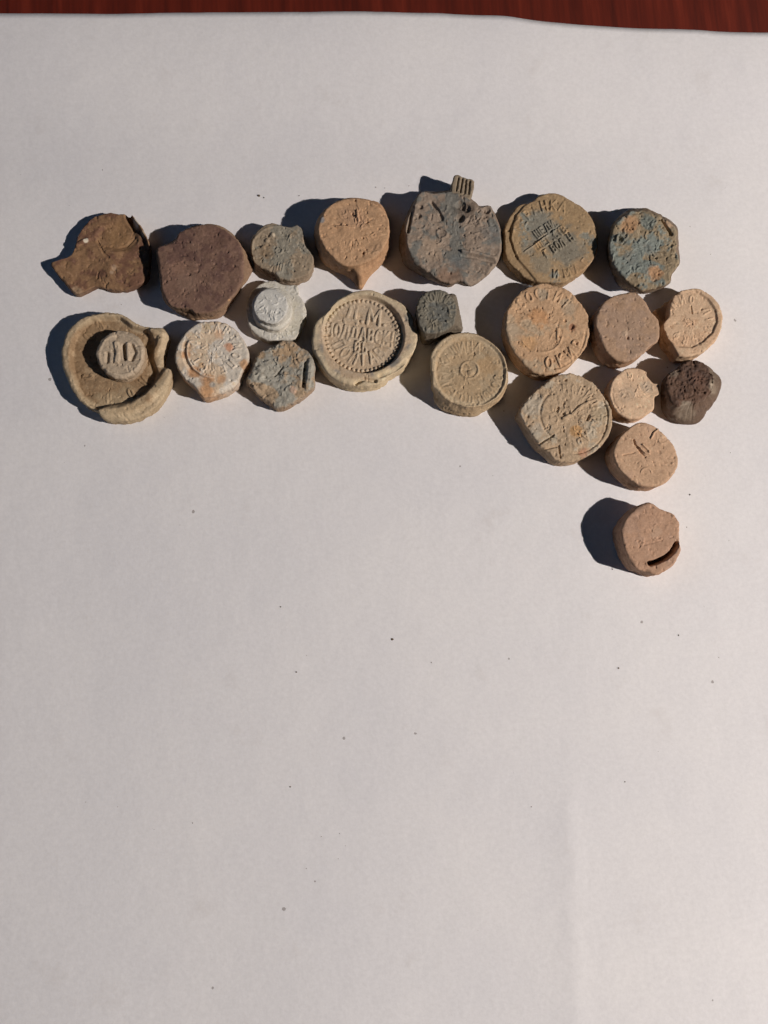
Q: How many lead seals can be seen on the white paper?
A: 22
